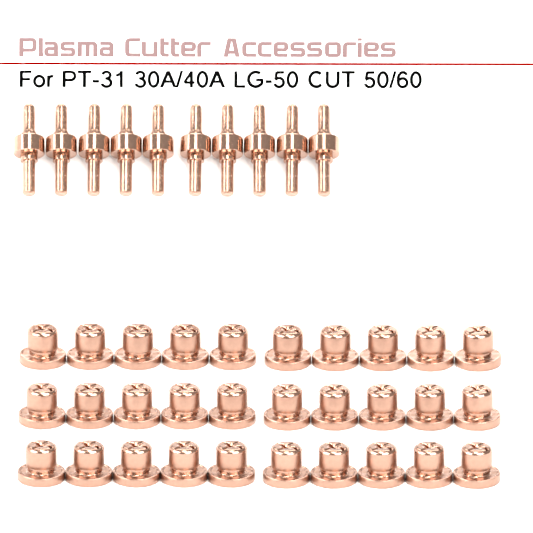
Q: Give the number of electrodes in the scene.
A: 10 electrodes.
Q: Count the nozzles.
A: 30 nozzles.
